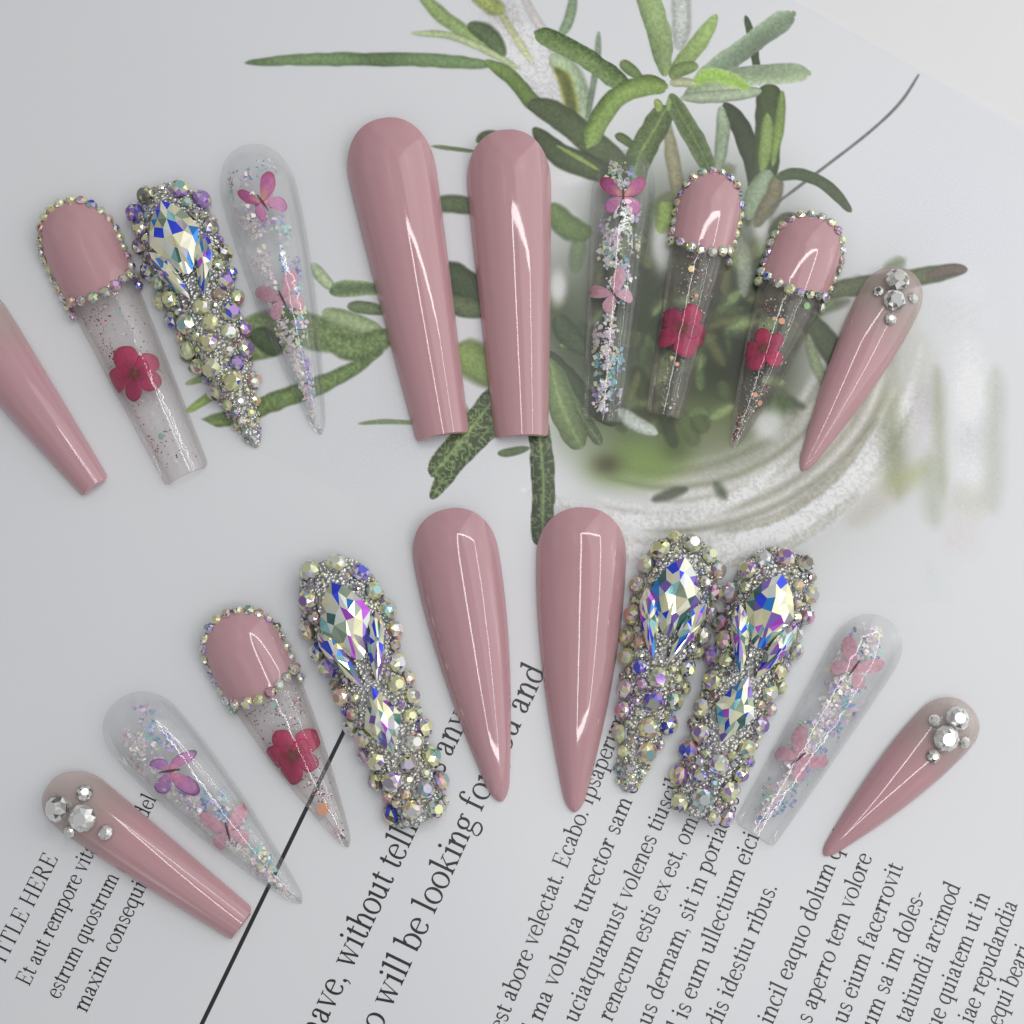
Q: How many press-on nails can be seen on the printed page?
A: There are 20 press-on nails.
